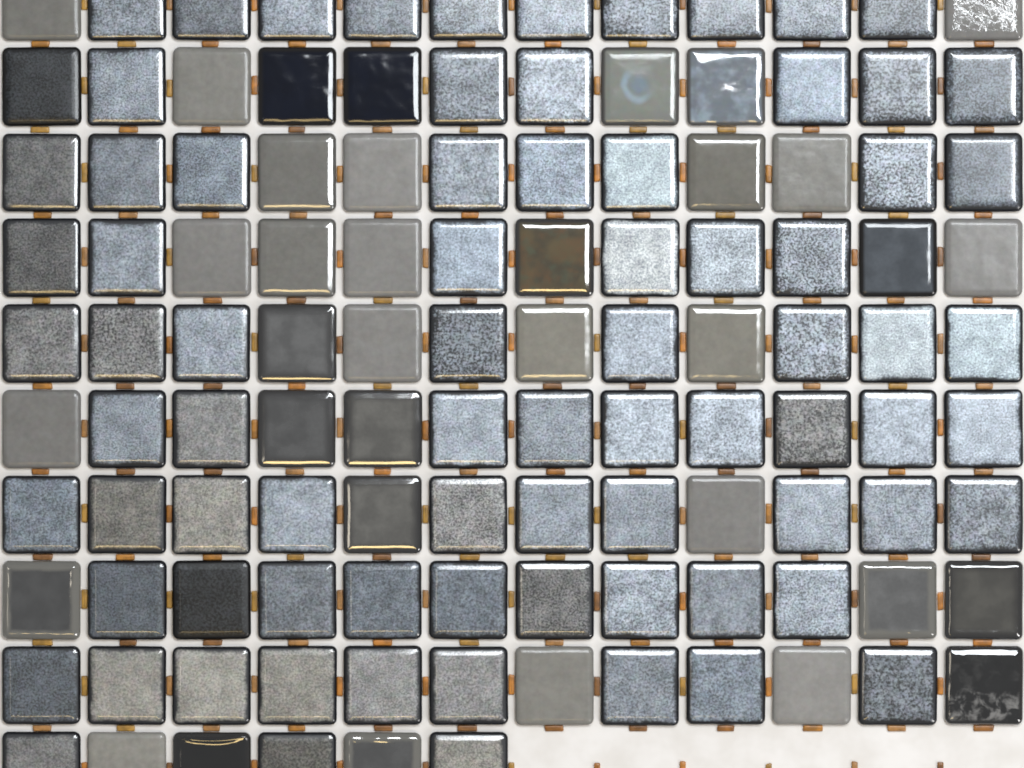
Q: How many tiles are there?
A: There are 114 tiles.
